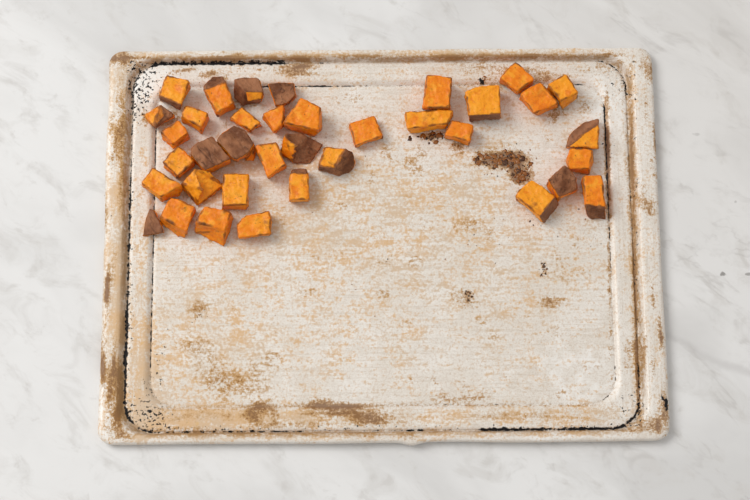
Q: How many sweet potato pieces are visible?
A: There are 37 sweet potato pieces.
